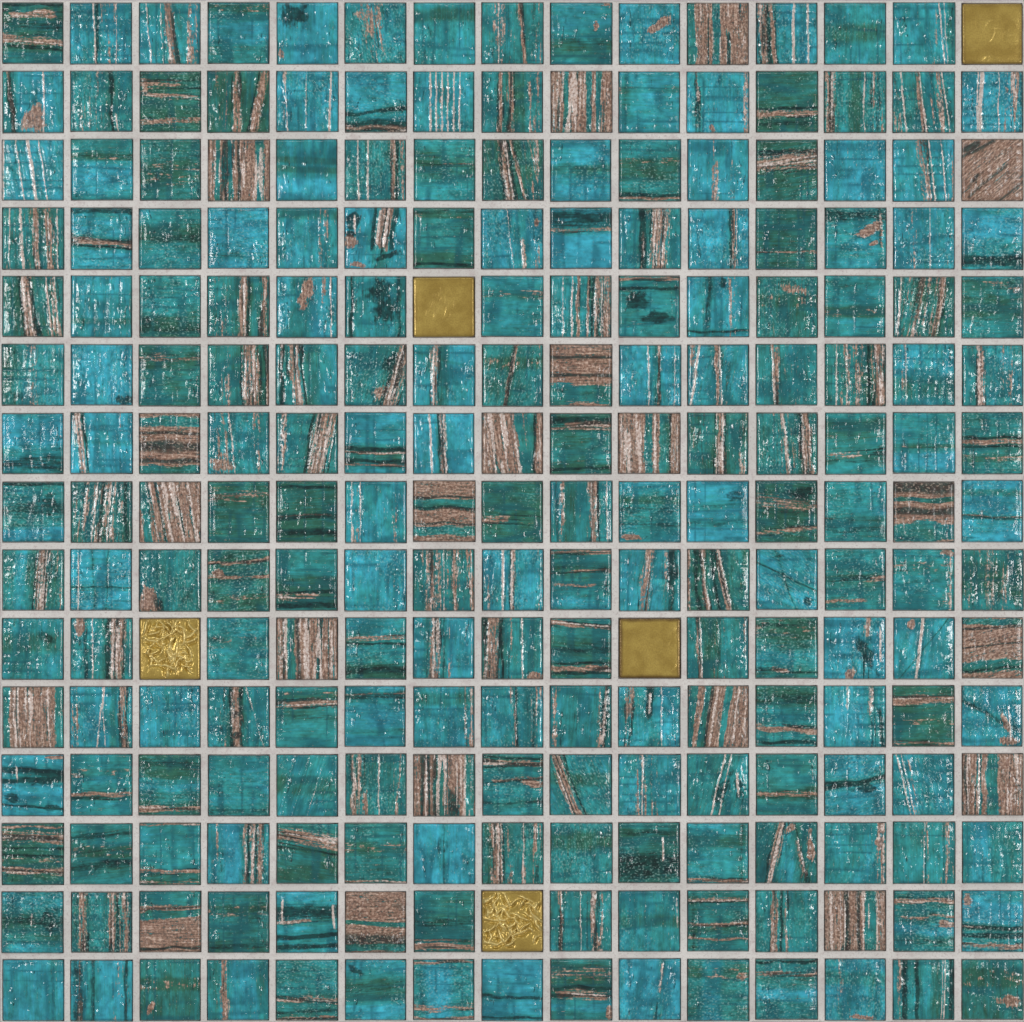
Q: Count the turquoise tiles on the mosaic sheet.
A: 200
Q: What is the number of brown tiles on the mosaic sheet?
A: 20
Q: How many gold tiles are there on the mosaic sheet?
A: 5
